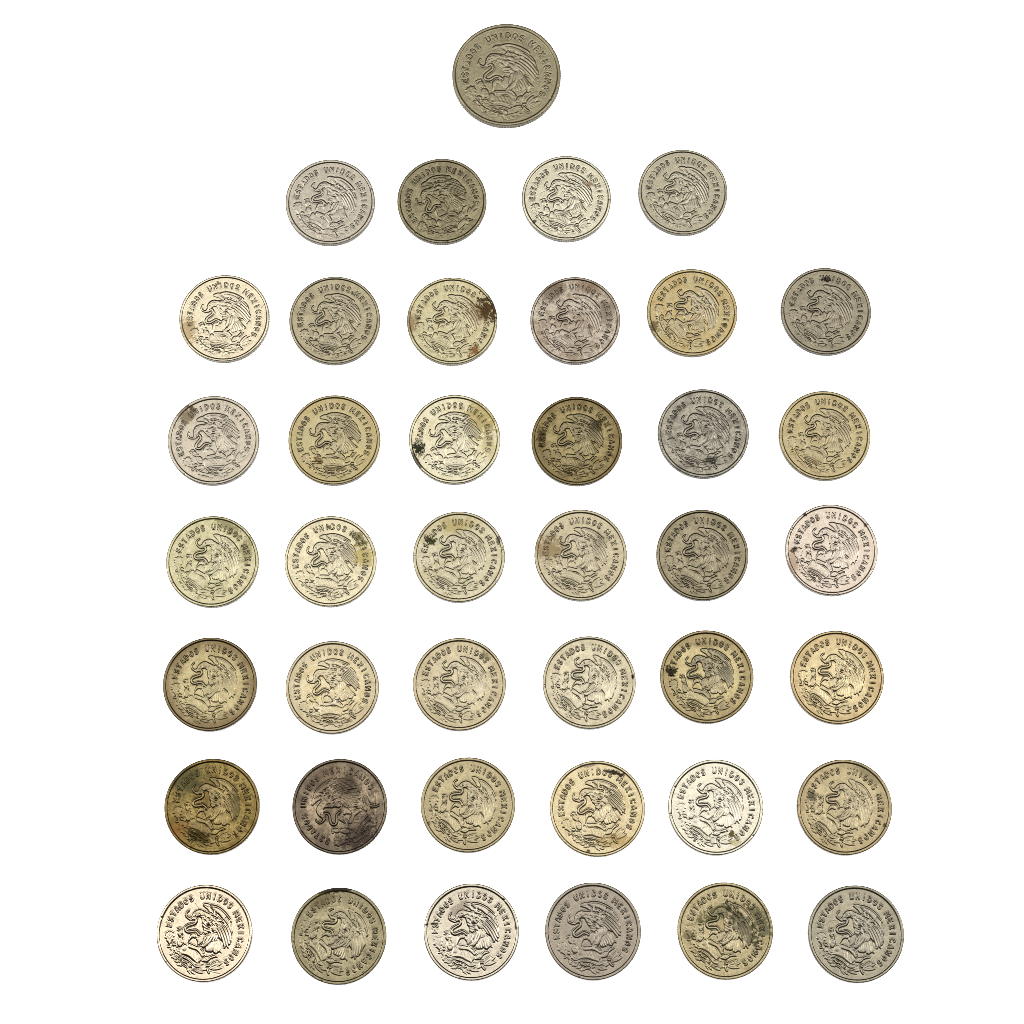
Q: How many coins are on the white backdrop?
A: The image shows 41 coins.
